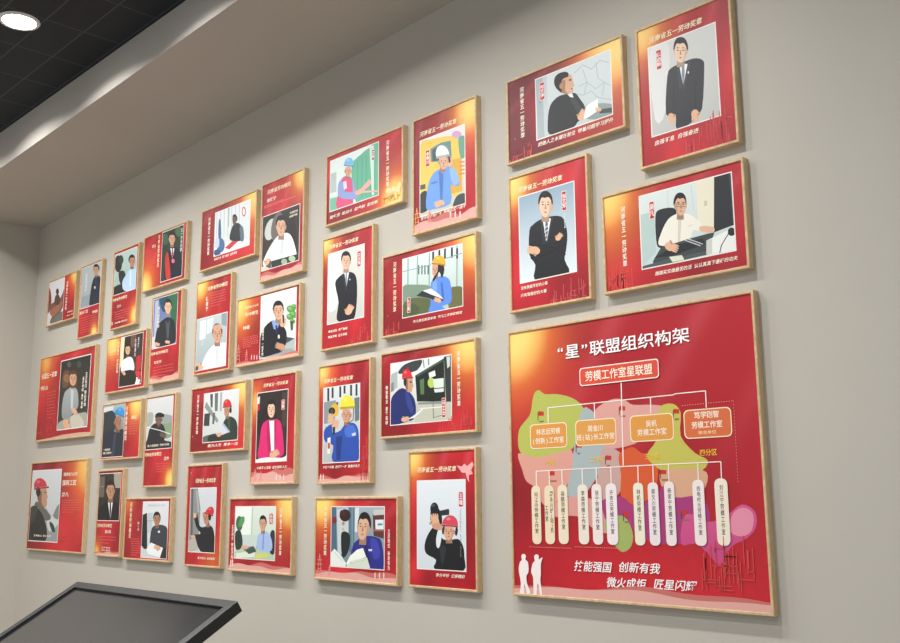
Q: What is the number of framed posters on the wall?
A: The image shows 33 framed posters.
